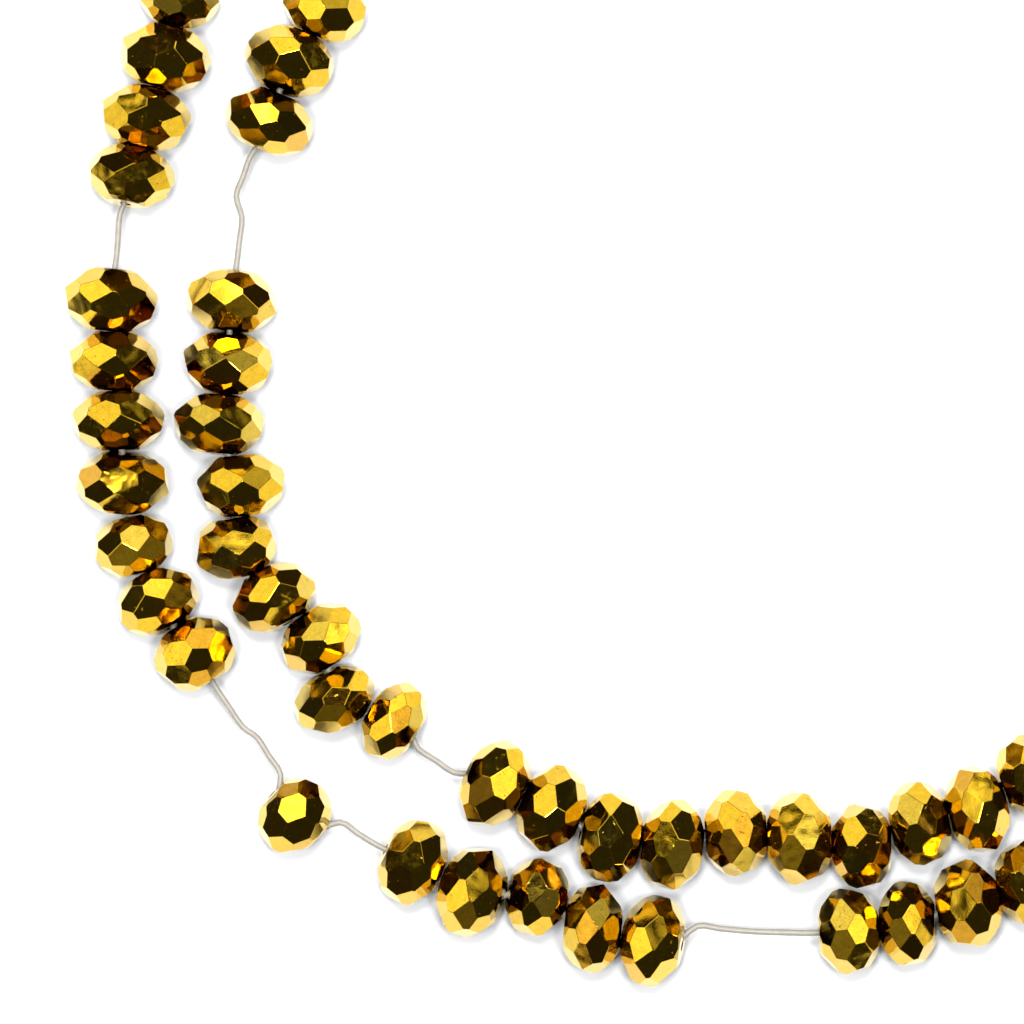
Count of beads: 43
